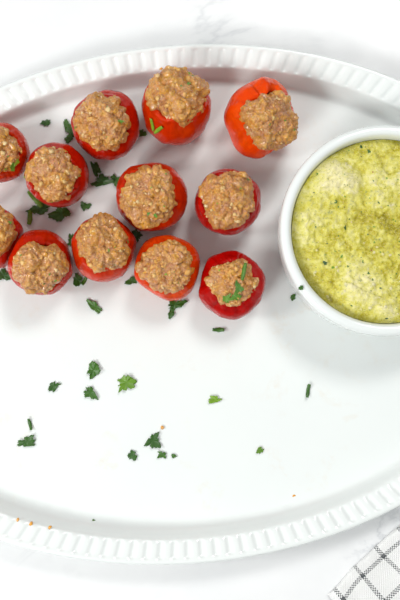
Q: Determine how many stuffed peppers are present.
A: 12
